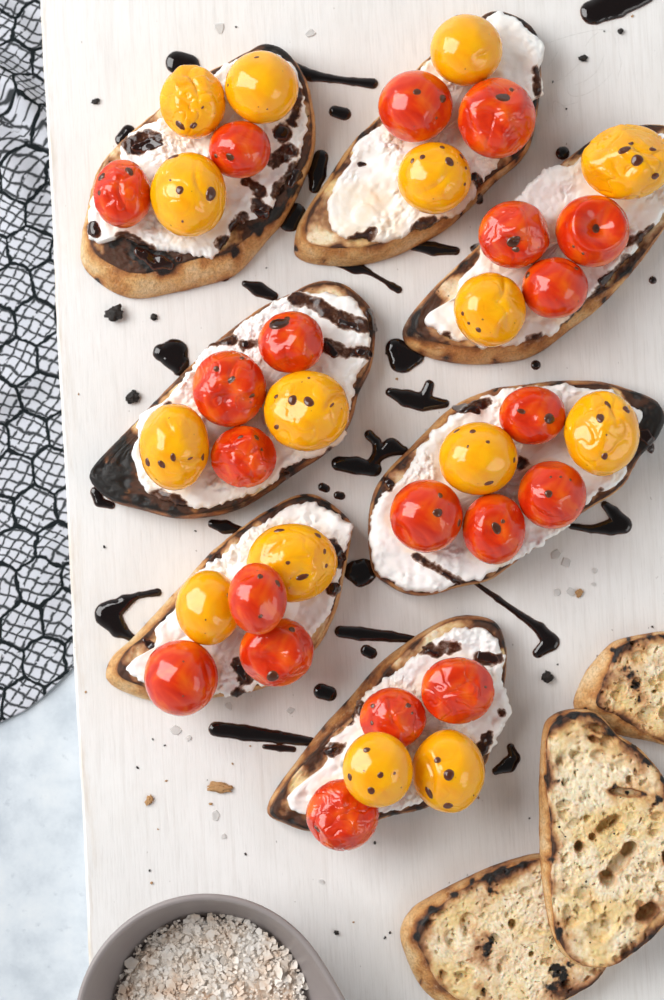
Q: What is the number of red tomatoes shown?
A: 20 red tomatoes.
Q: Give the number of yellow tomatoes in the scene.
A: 15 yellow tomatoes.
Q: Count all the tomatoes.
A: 35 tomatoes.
